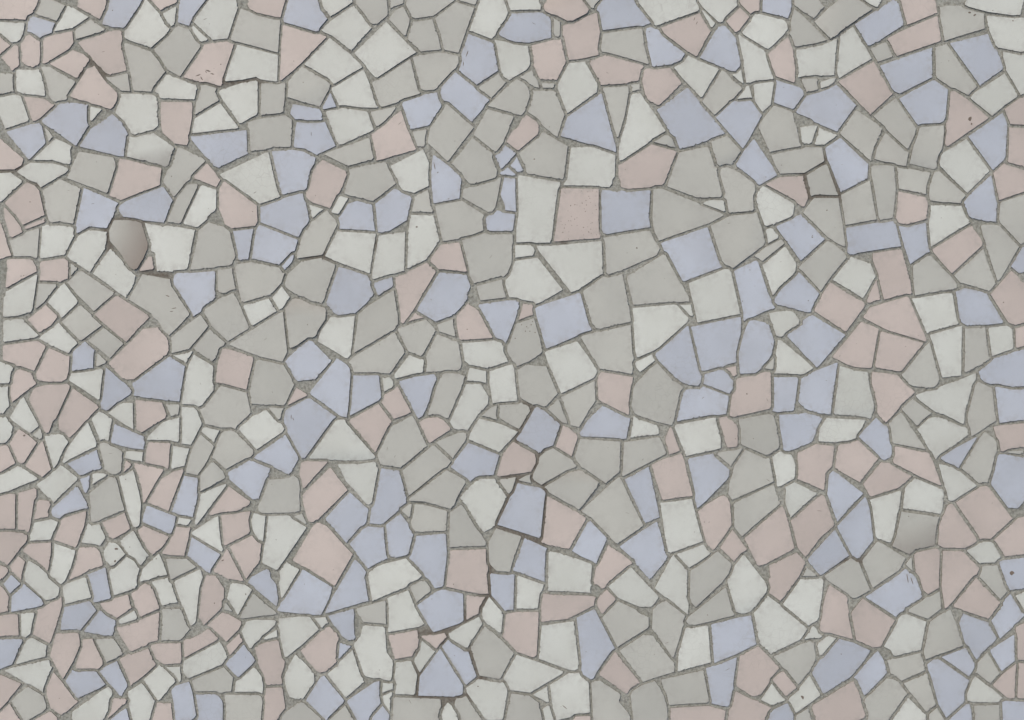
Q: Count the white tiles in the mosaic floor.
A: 200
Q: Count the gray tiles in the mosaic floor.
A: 196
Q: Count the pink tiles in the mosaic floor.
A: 172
